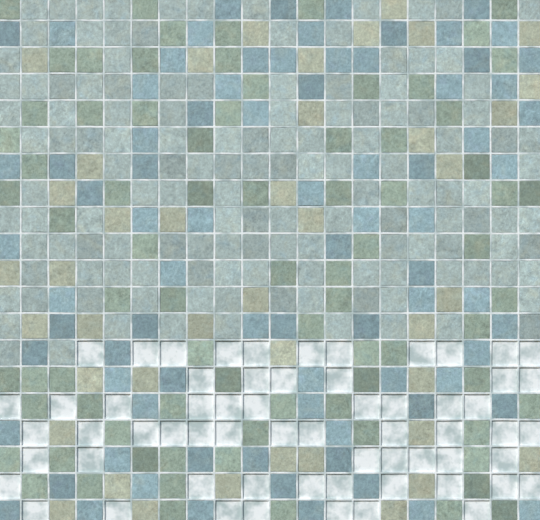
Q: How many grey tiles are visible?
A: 136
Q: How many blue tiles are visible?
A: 81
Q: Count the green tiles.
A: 79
